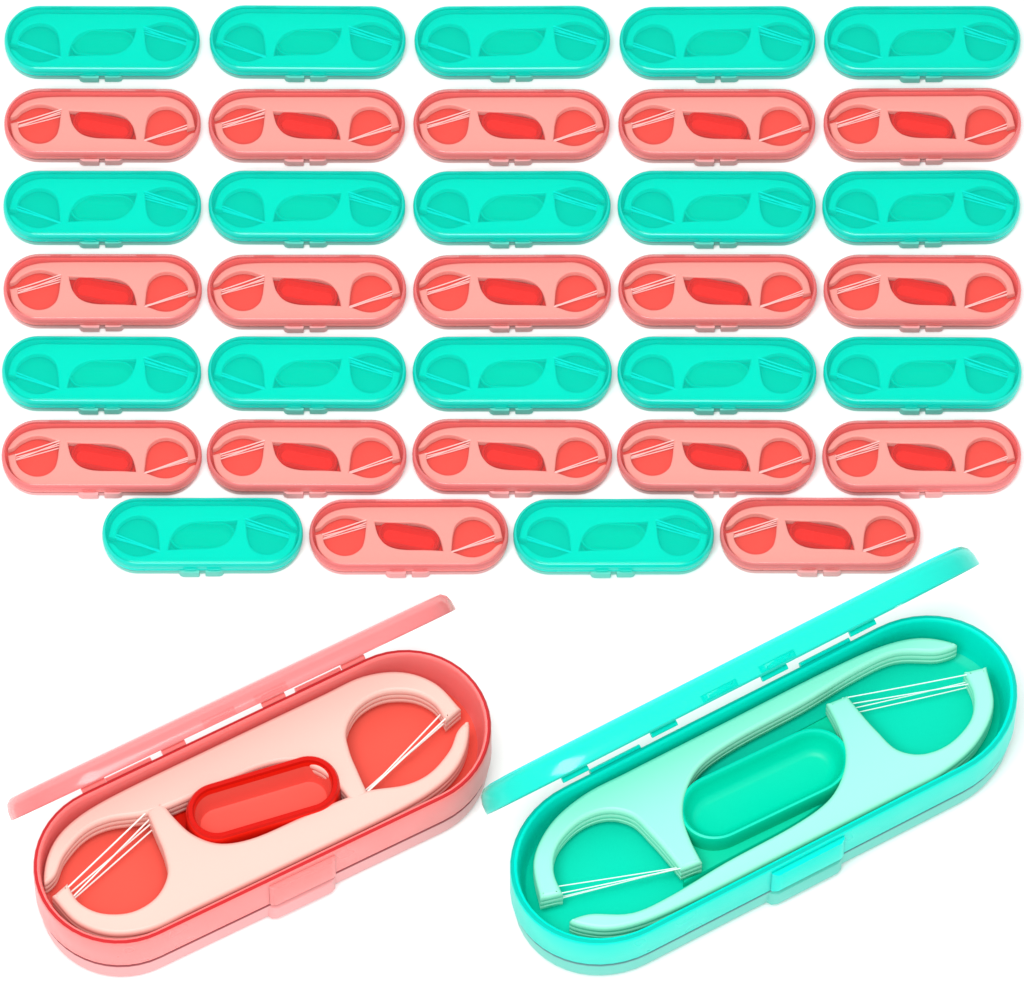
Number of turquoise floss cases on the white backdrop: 18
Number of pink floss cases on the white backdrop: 18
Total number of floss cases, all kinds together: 36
